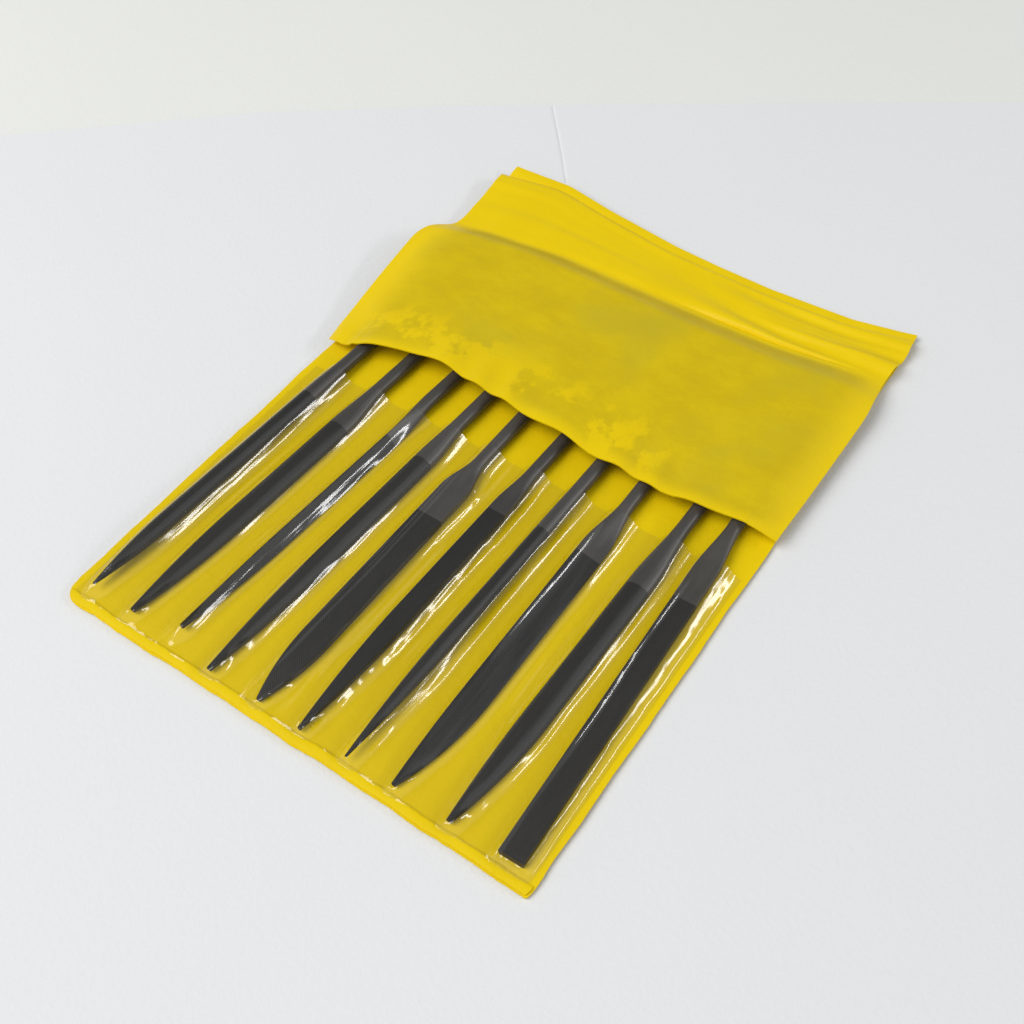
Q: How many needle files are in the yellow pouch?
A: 10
